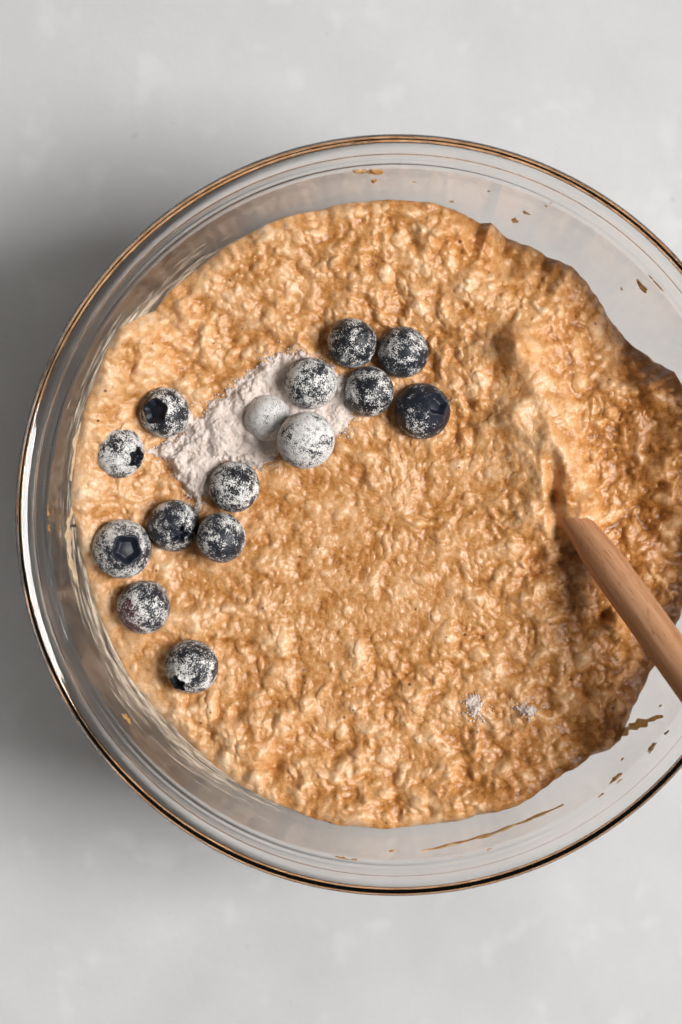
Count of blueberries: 15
